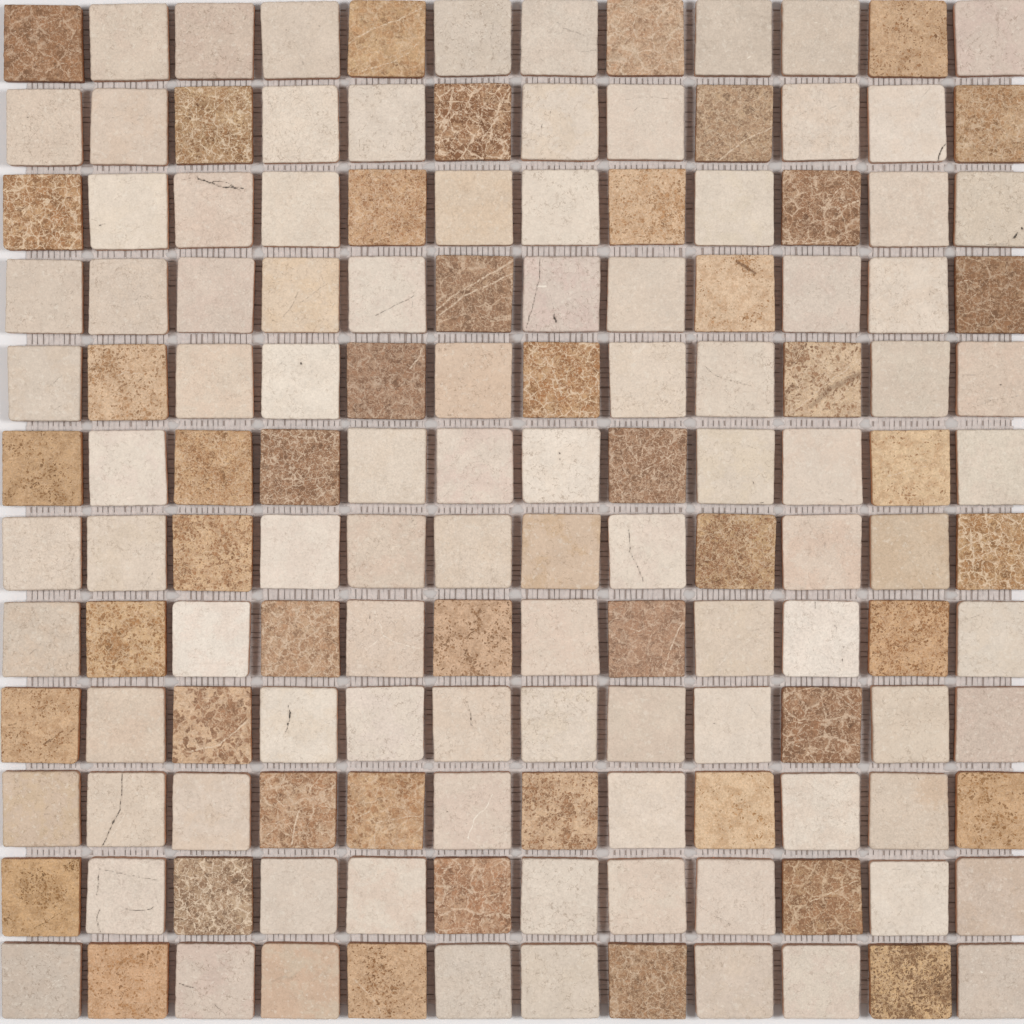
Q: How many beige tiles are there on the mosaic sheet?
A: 96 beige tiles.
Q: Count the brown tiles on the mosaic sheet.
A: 48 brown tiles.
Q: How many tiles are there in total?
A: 144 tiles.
